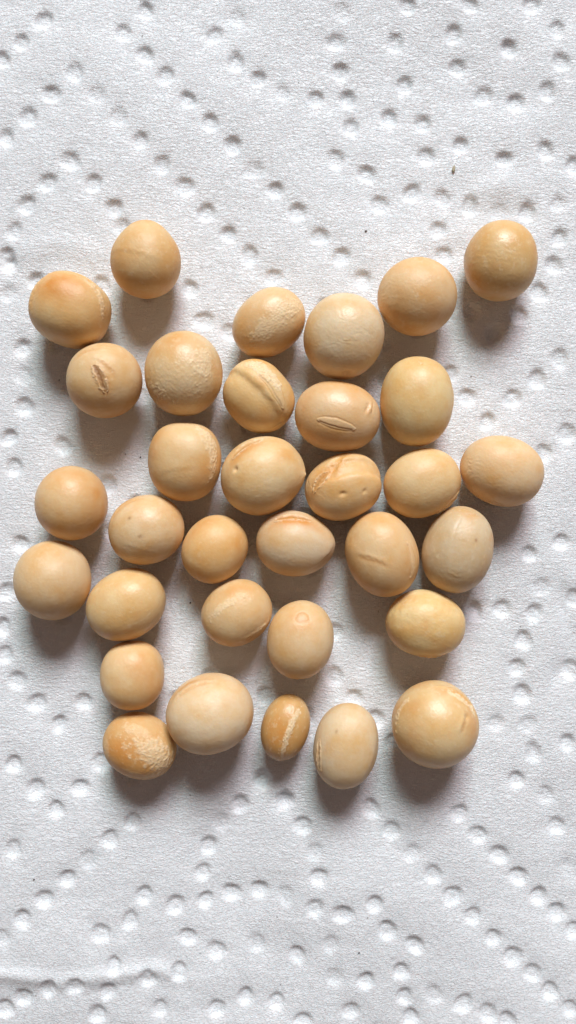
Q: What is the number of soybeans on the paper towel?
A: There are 33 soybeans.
